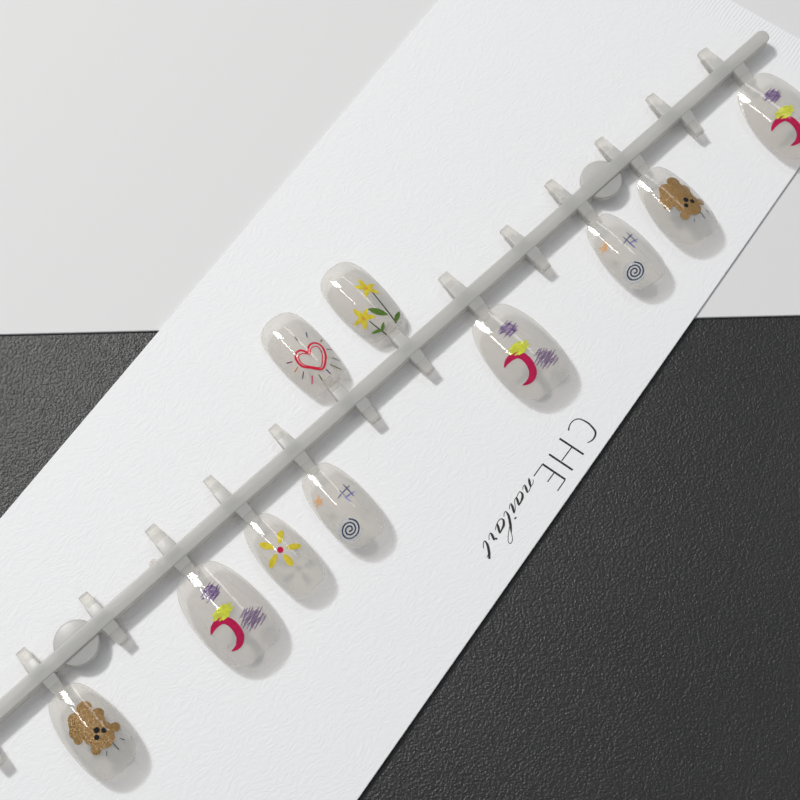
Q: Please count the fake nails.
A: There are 10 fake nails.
